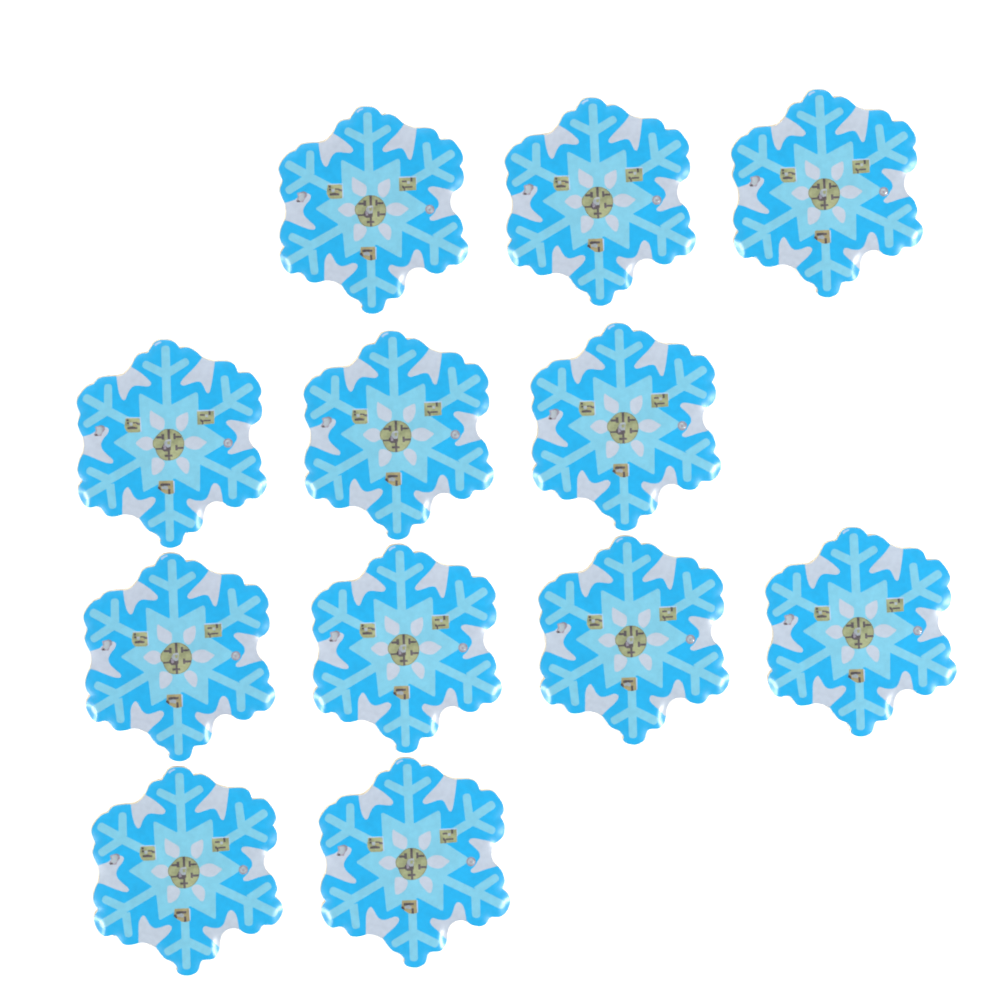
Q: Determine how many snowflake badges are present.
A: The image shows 12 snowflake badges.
